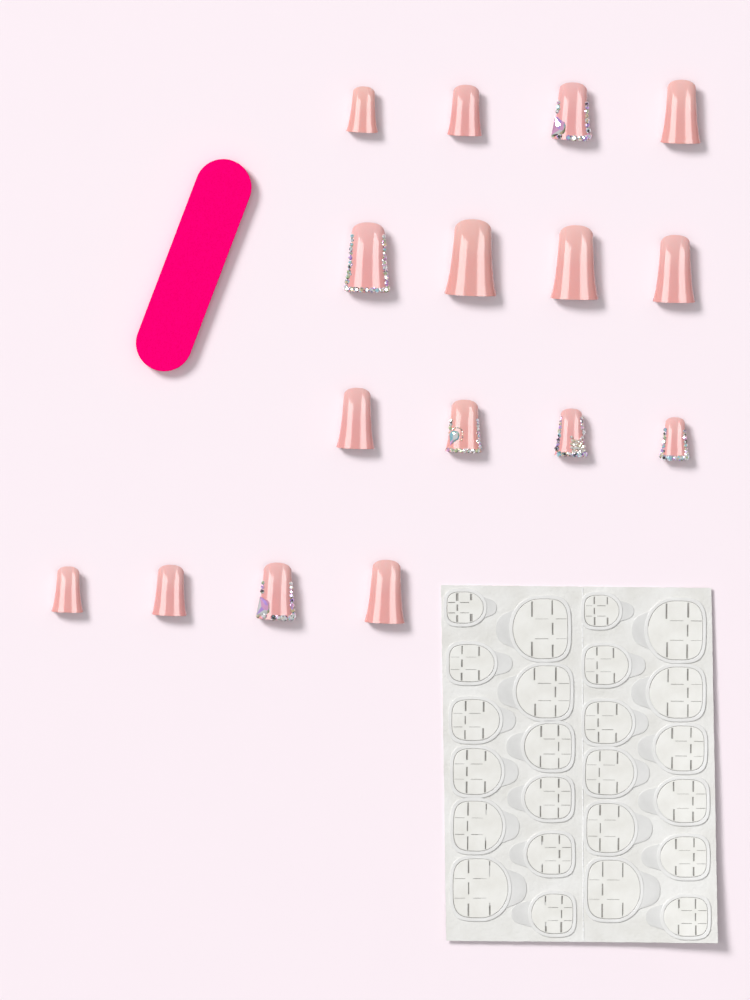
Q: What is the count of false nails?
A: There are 16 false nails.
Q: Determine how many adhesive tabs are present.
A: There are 24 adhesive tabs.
